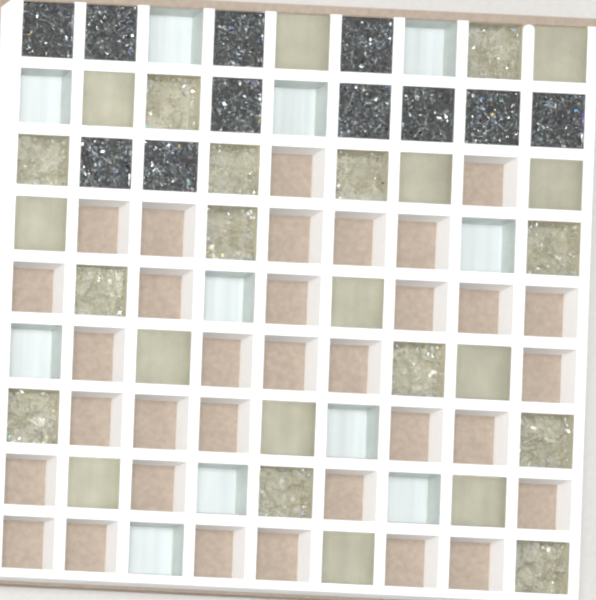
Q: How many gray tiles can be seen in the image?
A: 11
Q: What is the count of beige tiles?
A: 26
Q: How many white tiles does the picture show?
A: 11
